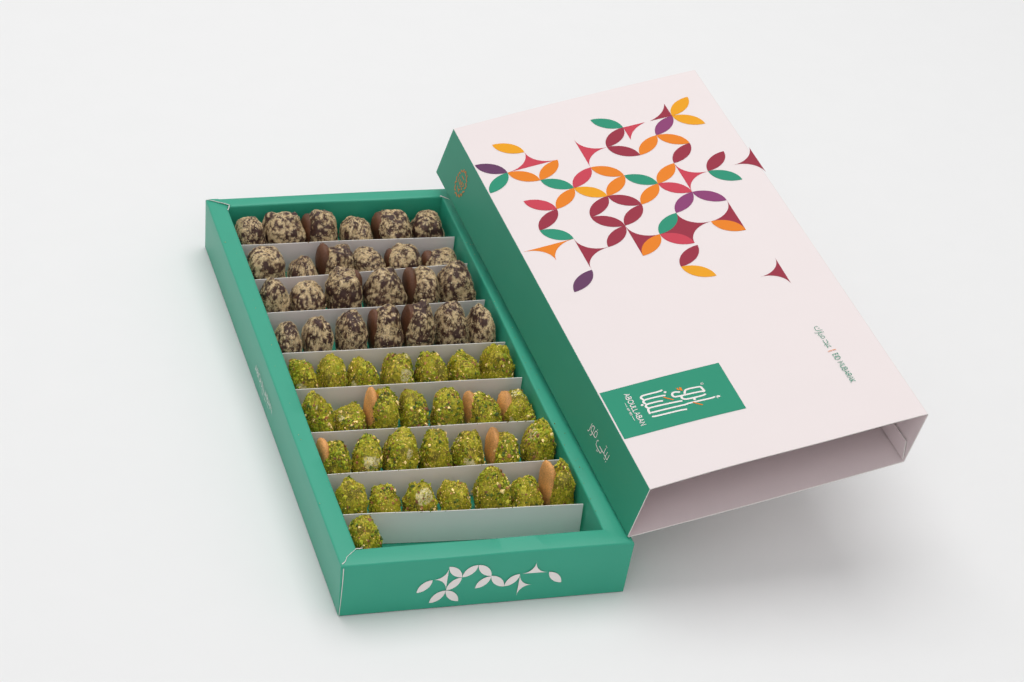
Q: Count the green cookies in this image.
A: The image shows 29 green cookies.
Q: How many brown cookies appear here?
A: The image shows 25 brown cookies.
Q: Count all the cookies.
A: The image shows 54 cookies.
